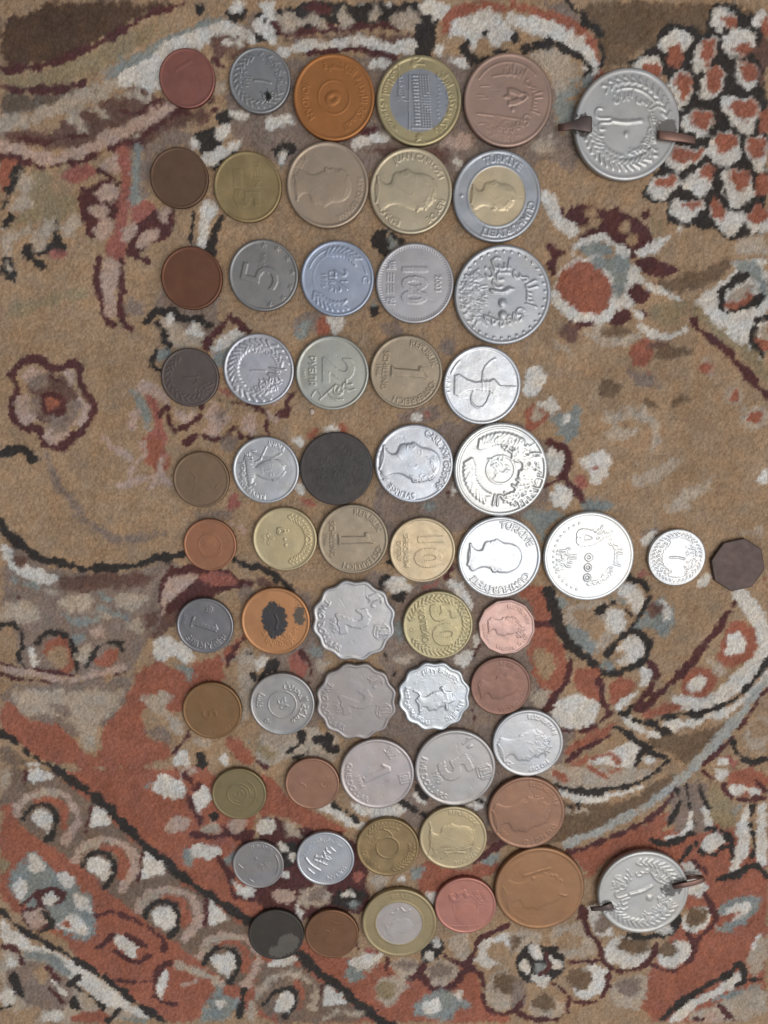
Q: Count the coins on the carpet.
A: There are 60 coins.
